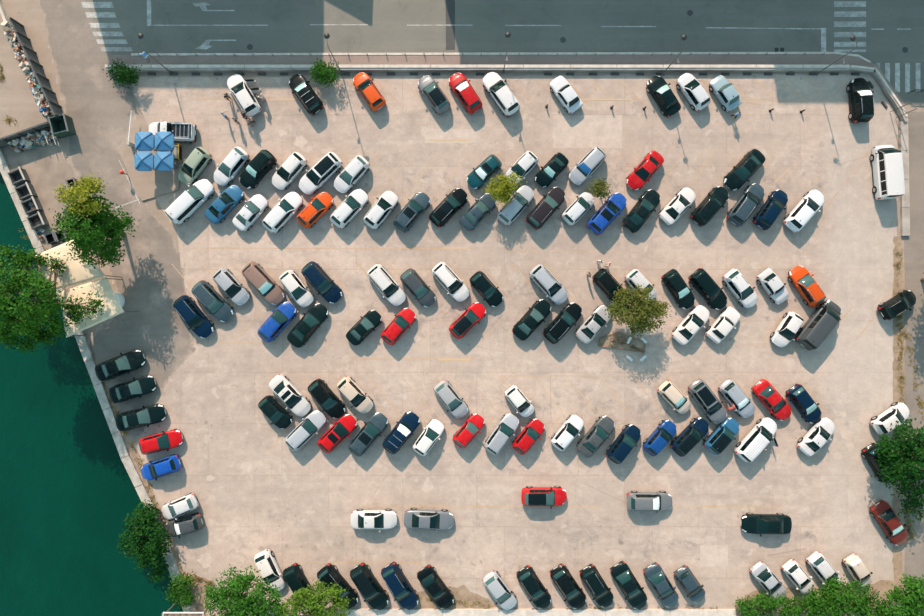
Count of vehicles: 135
